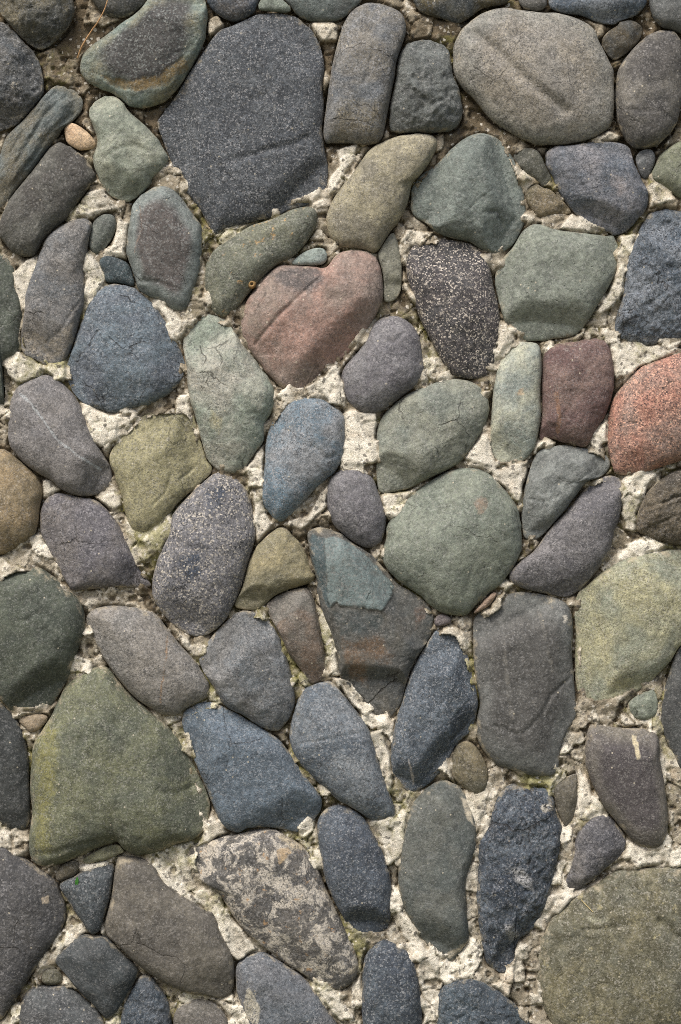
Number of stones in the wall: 98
